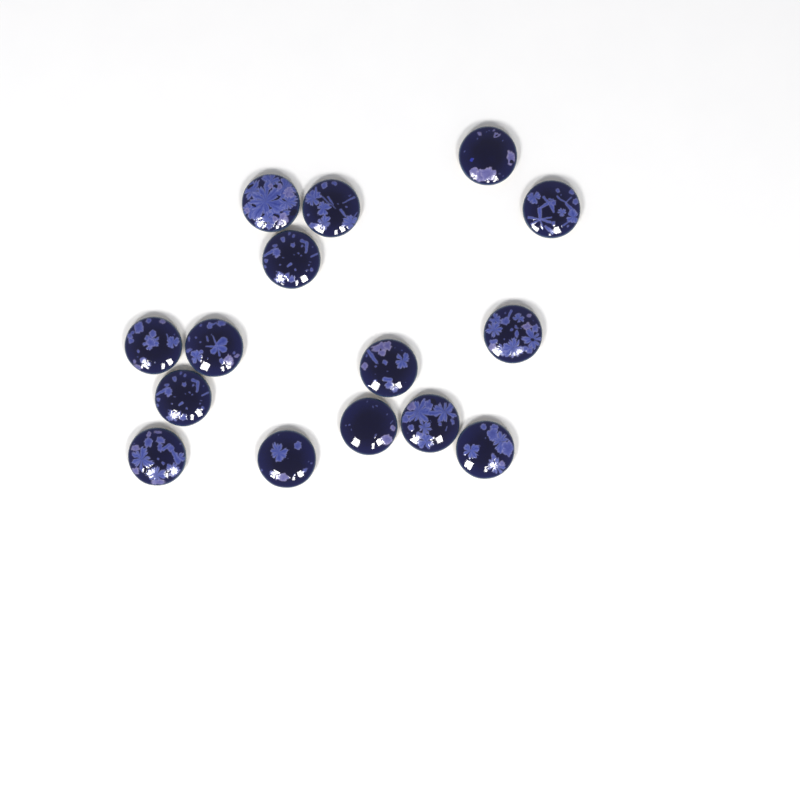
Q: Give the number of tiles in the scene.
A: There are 15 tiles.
